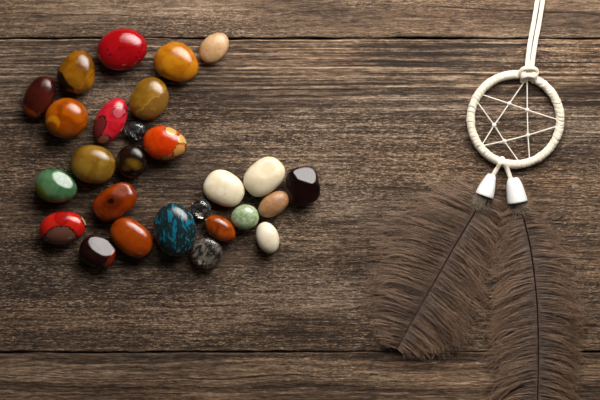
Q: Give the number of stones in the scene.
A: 27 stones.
